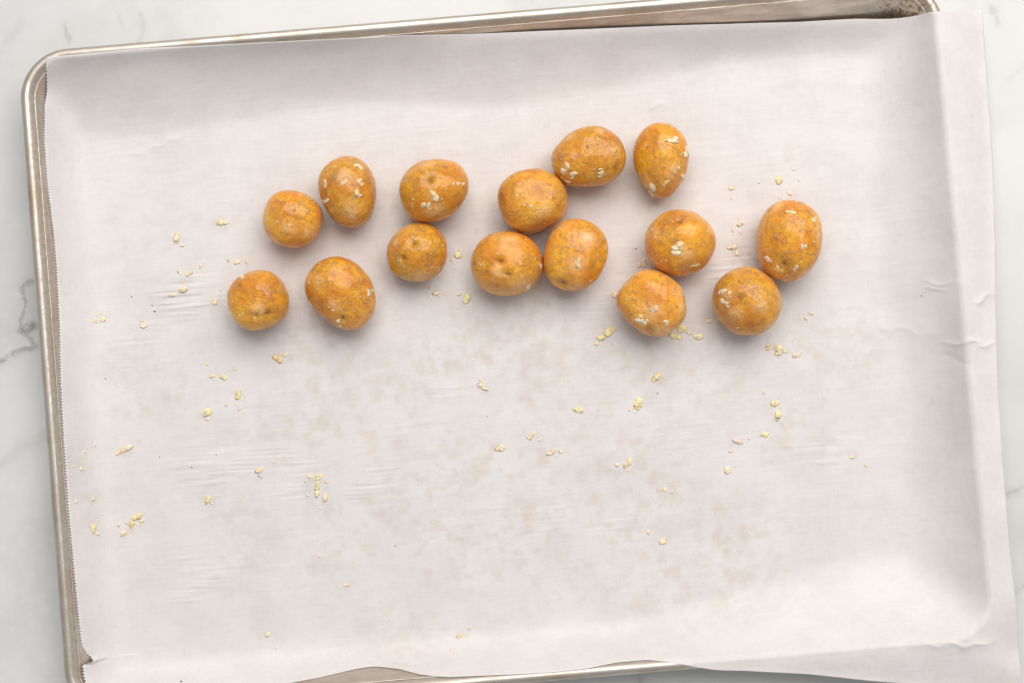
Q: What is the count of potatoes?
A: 15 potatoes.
